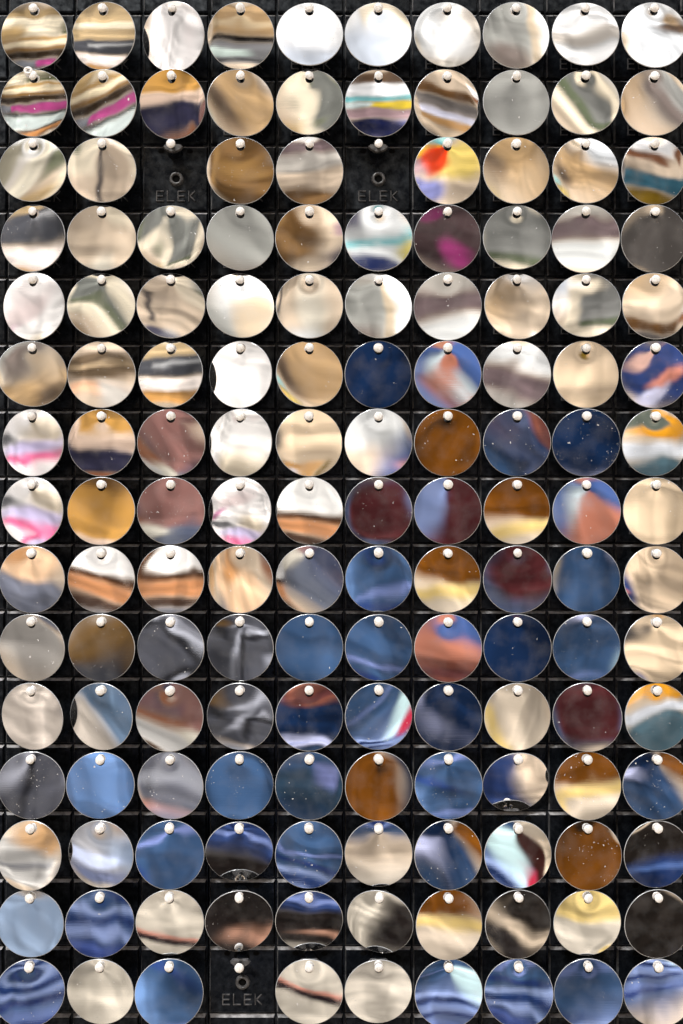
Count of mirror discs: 147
